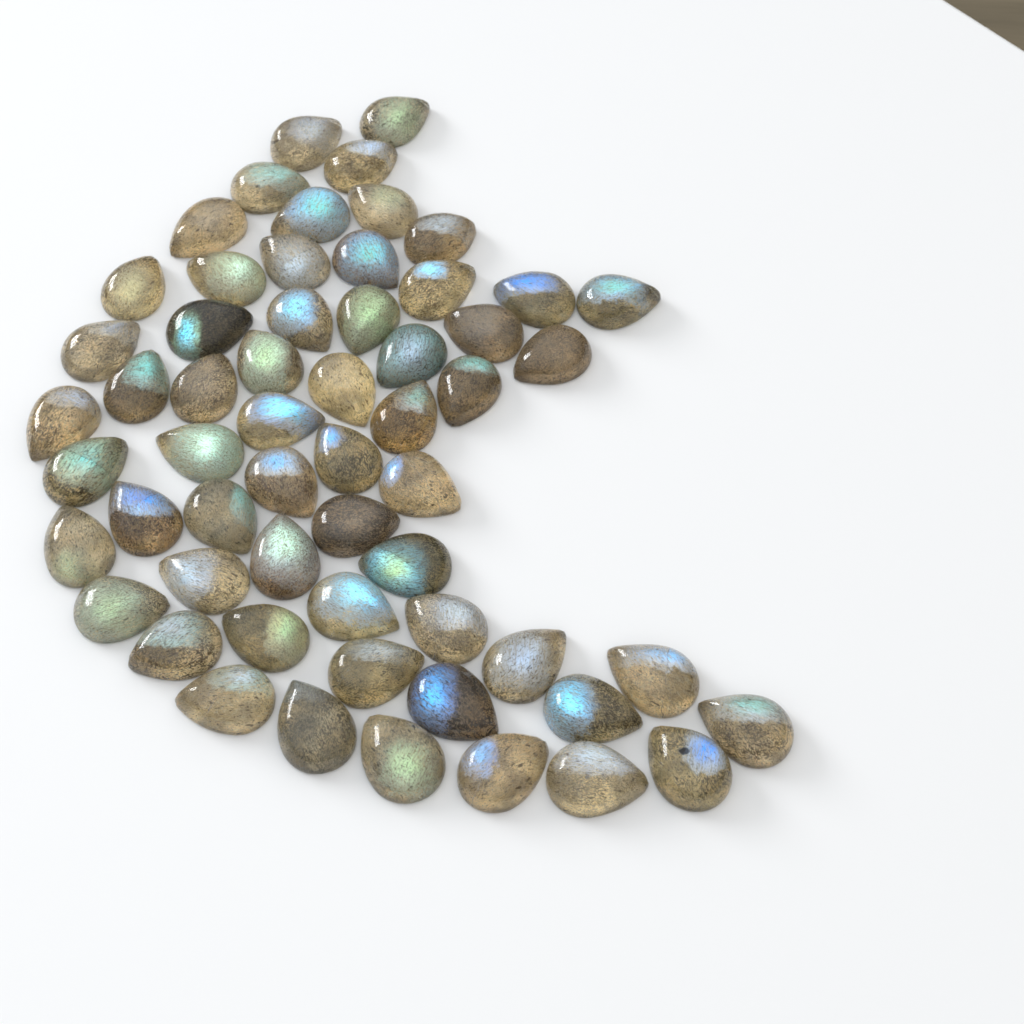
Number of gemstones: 59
